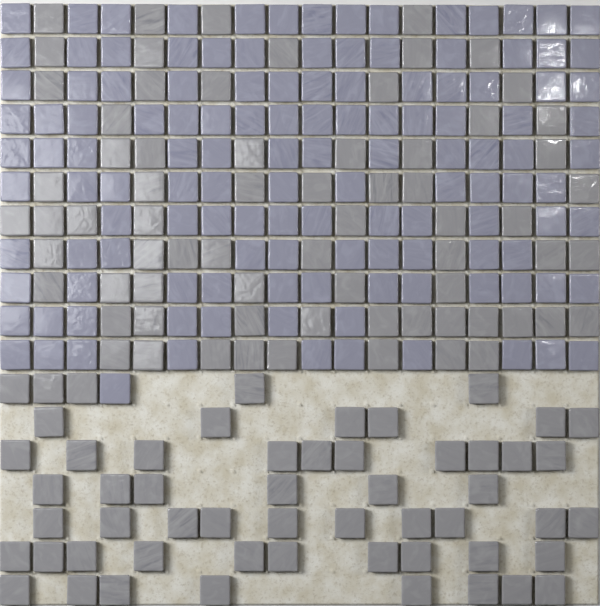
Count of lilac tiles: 129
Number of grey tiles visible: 125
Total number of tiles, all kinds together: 254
